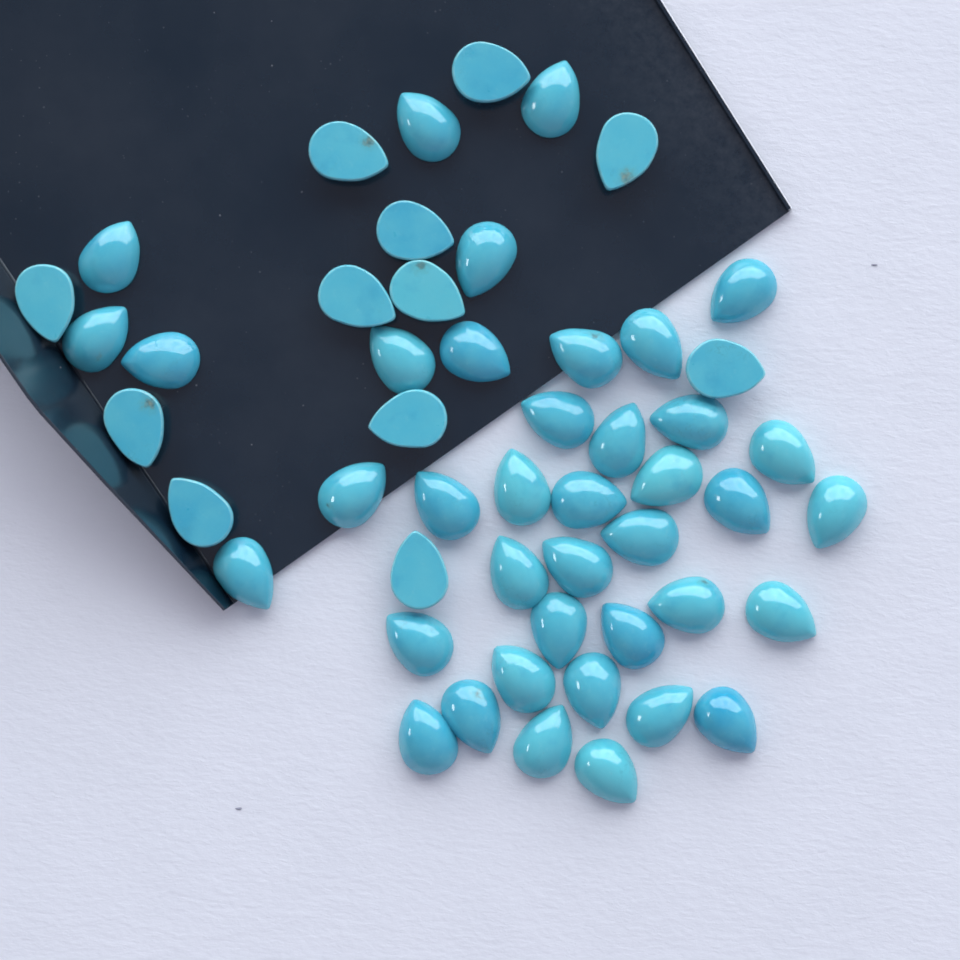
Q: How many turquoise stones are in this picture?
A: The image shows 51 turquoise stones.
